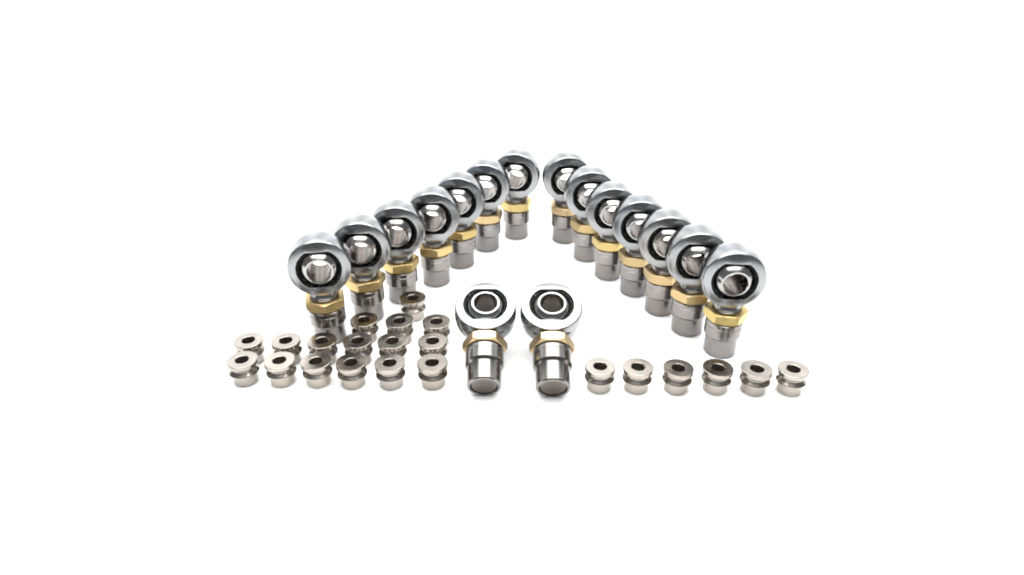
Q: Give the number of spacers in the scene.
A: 22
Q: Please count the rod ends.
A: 16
